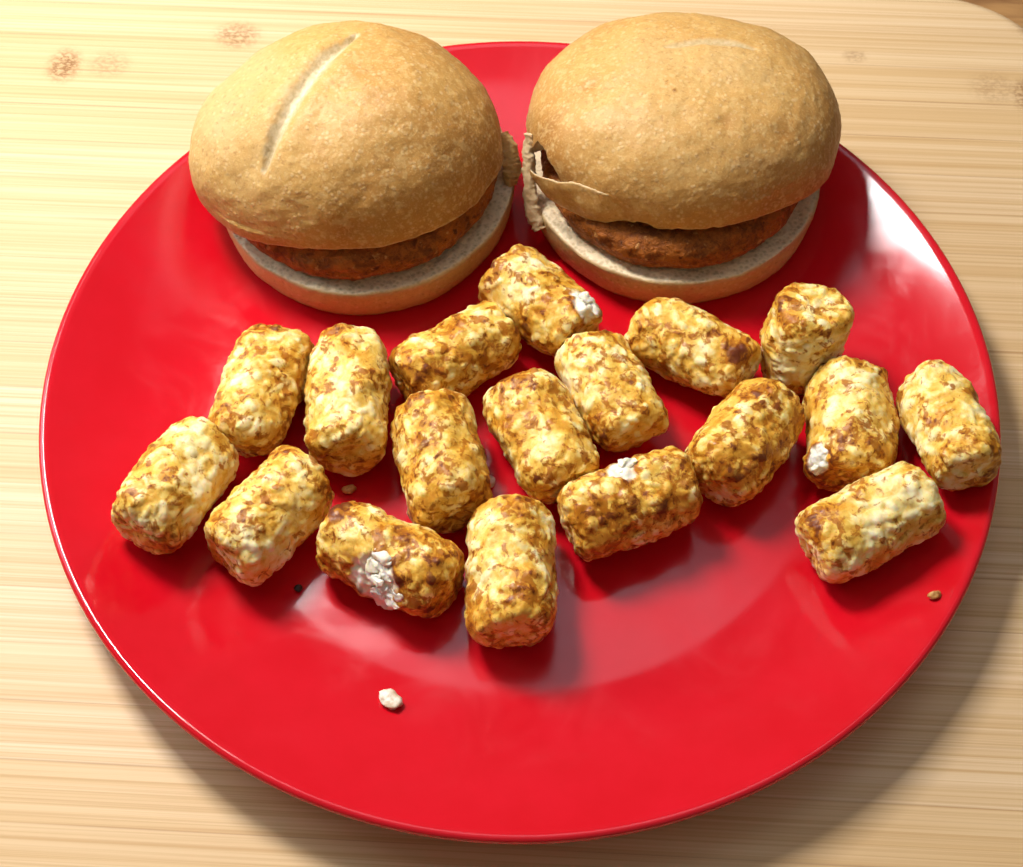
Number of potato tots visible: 18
